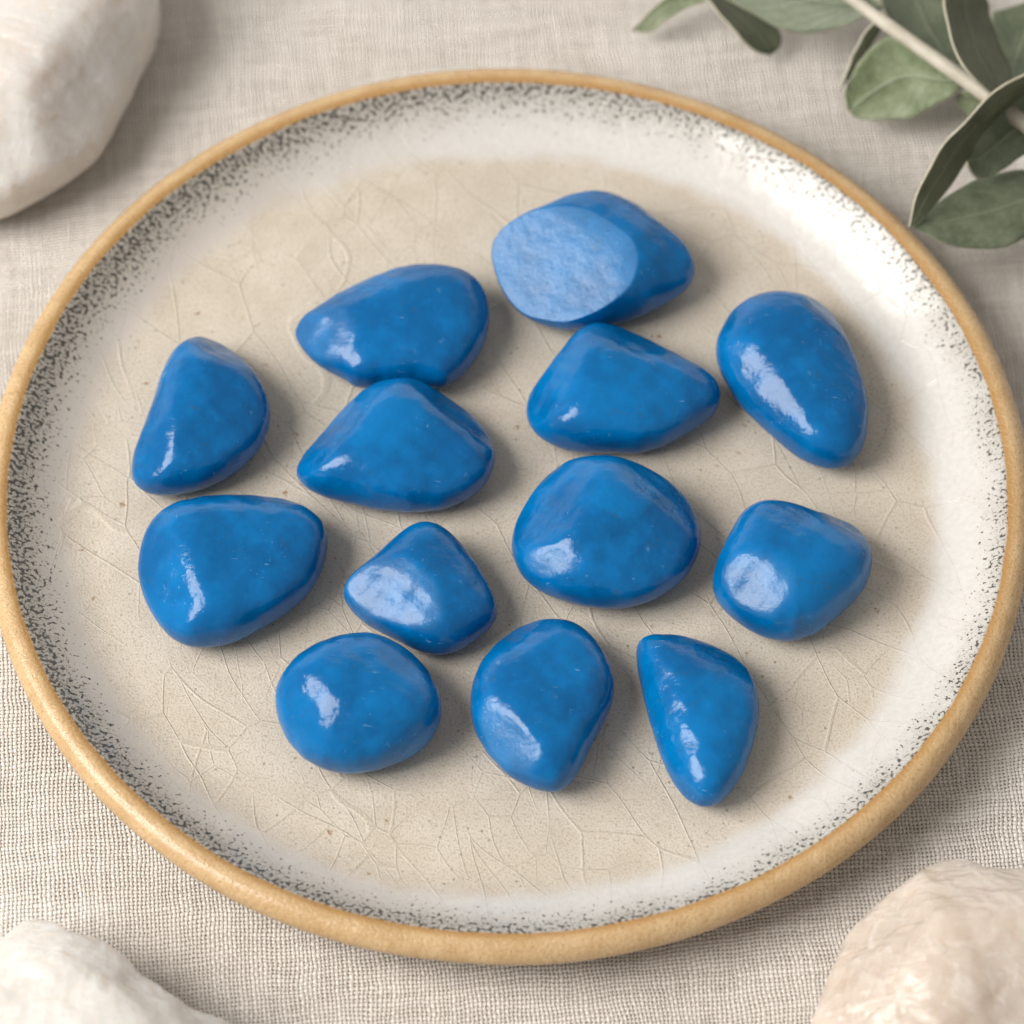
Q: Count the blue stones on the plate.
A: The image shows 13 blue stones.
